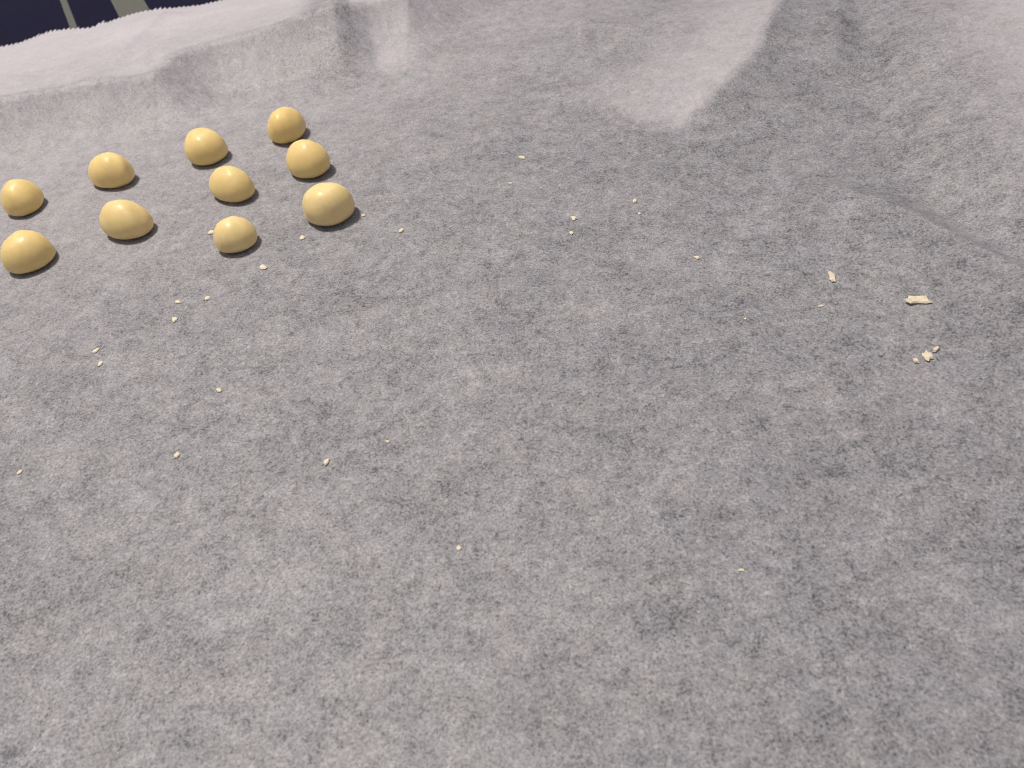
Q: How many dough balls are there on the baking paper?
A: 10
